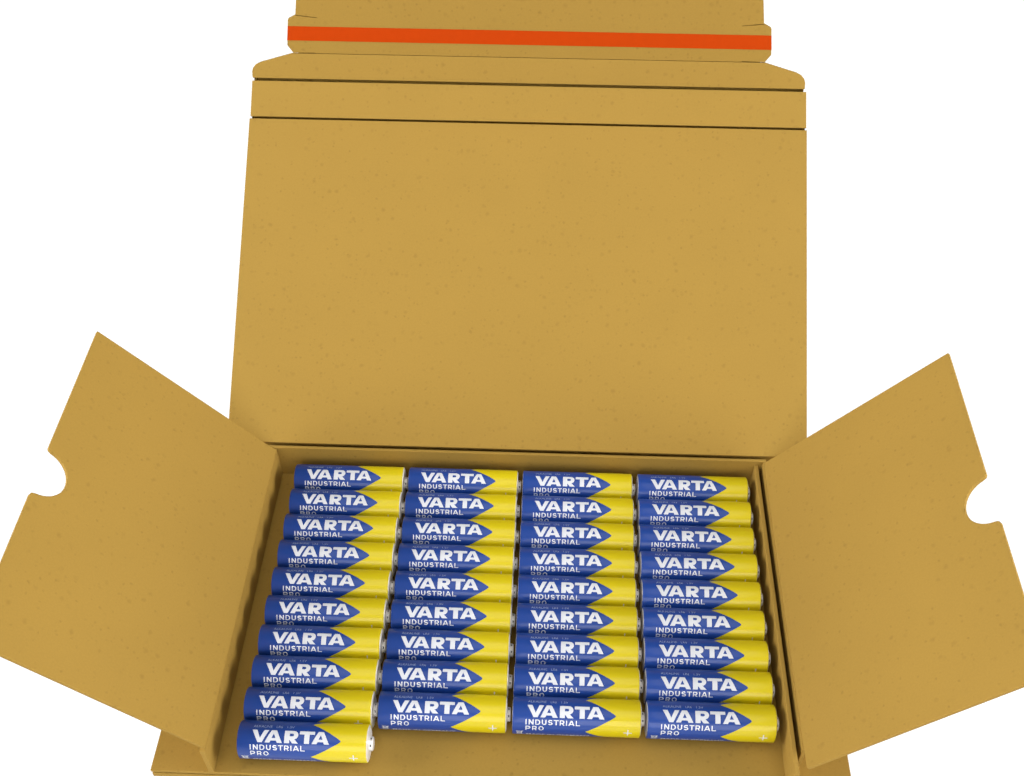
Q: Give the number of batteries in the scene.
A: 37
